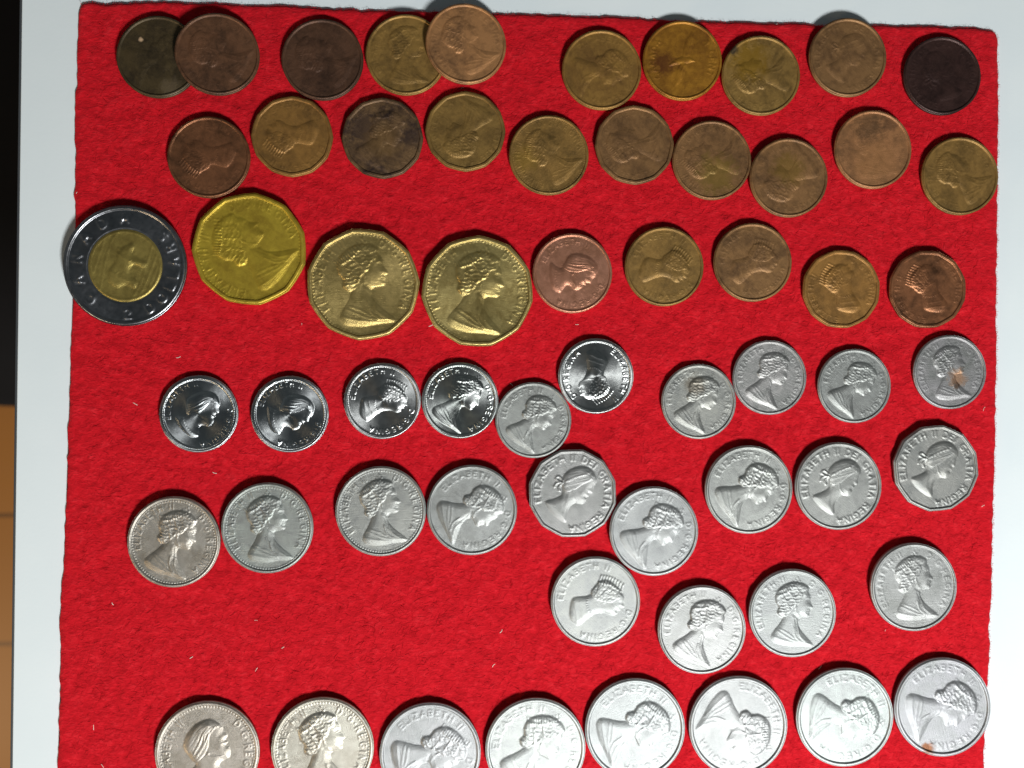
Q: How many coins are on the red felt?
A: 60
